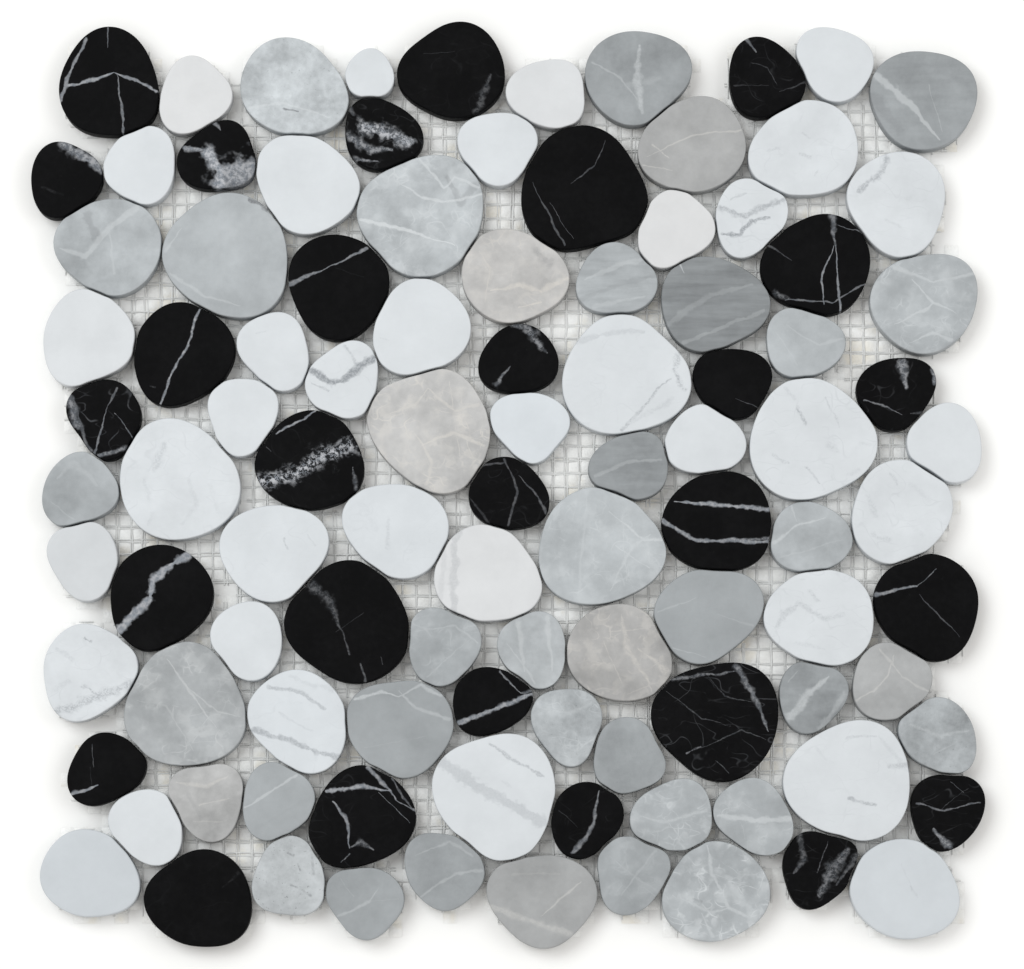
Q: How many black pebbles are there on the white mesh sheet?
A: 28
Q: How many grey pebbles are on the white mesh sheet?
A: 38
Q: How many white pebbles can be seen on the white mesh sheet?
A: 36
